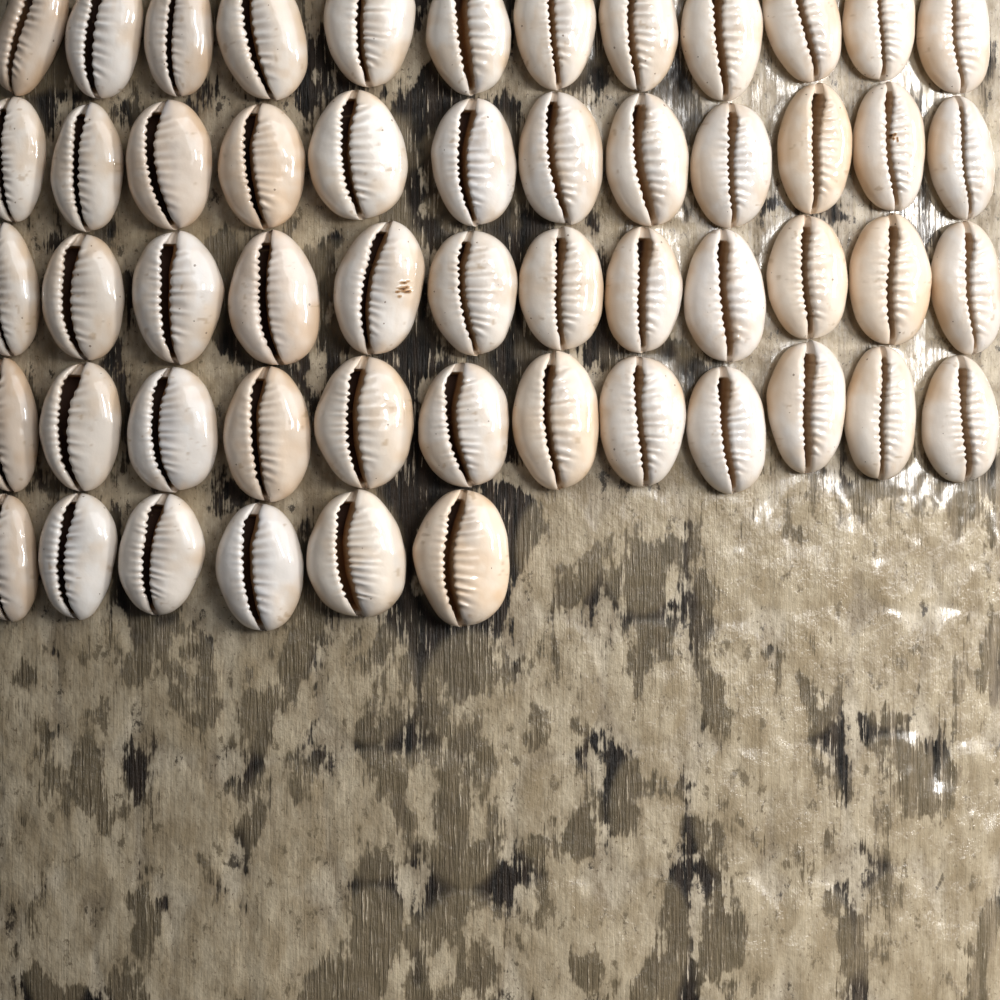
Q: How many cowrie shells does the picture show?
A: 54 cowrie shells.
